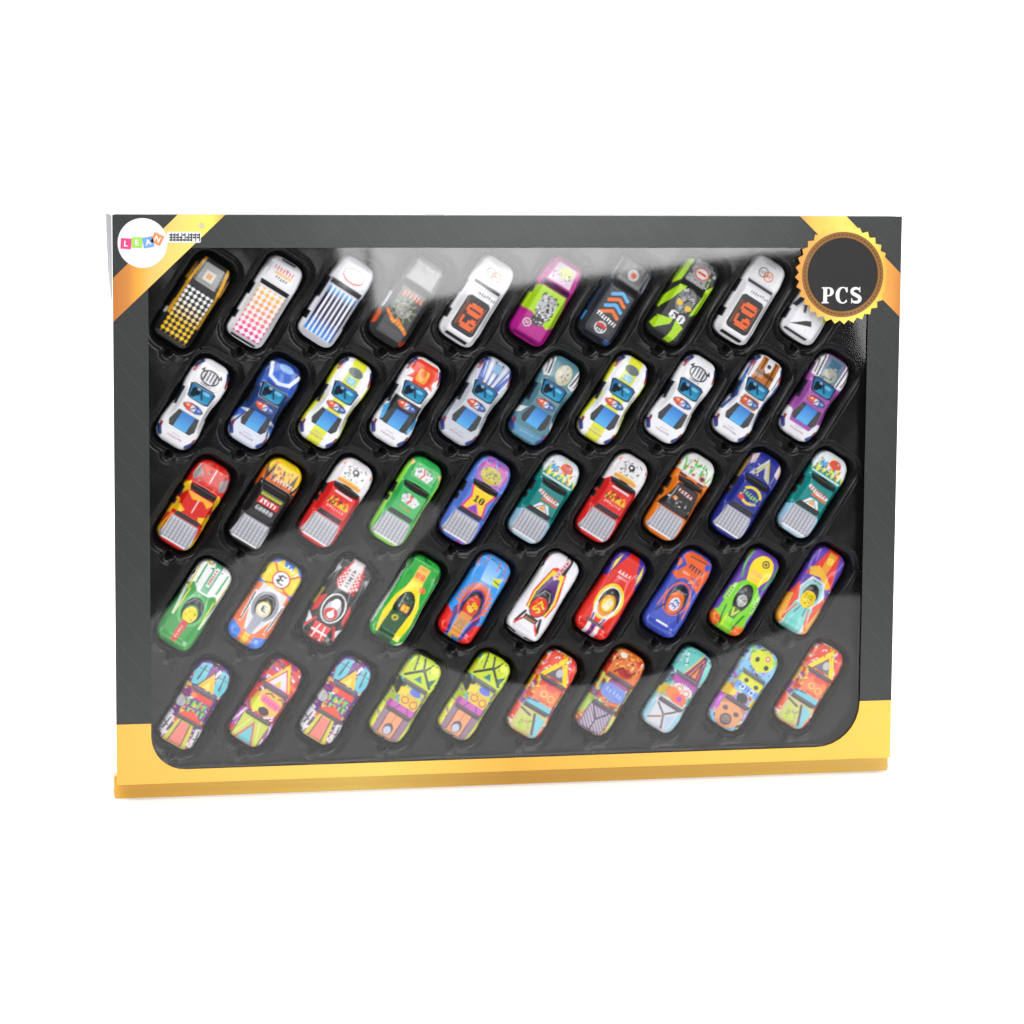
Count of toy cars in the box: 50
